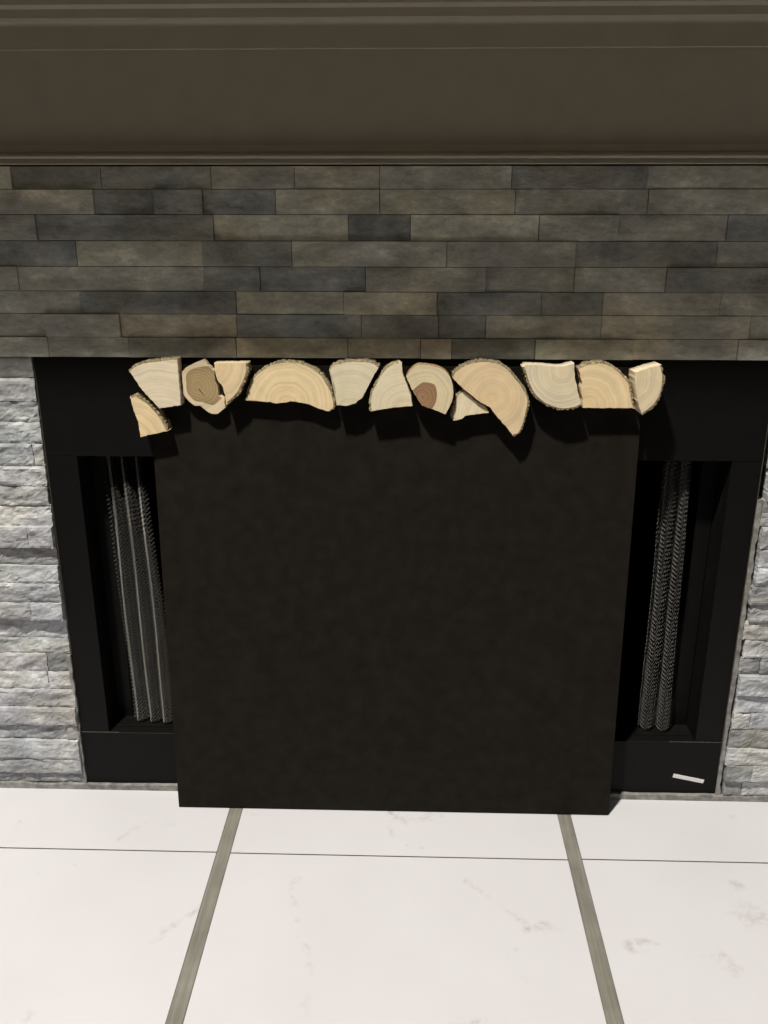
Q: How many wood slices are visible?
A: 13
